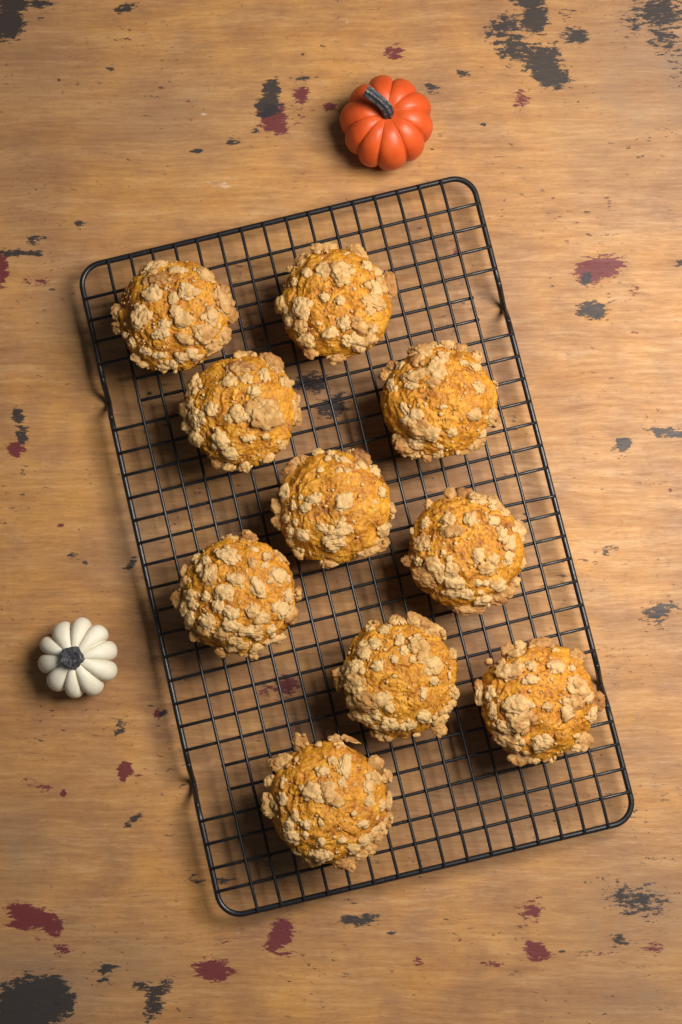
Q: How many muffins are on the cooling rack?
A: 10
